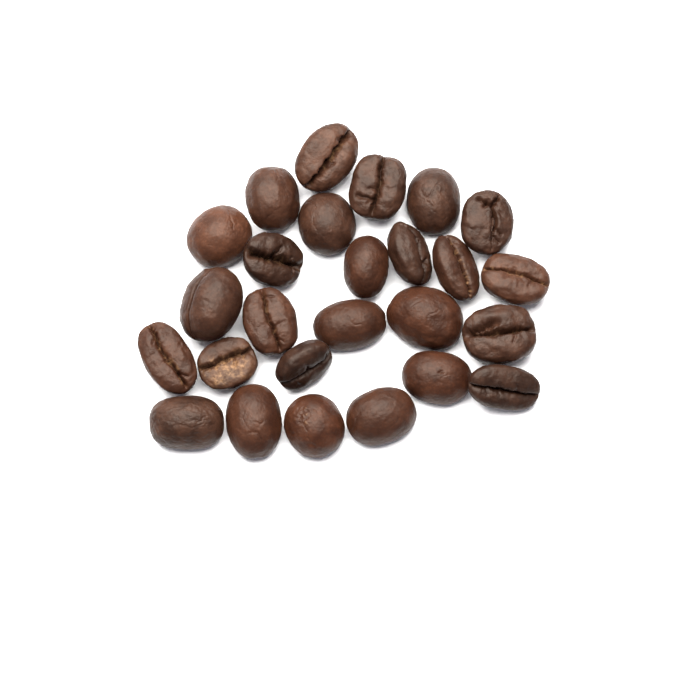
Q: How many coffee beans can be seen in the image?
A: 26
